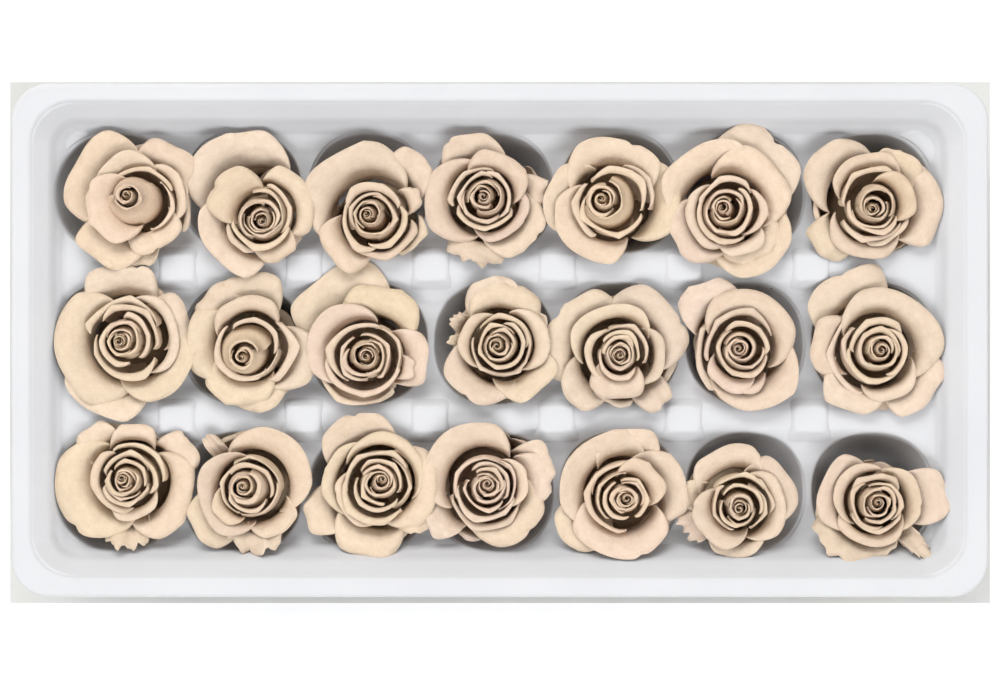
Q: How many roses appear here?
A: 21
